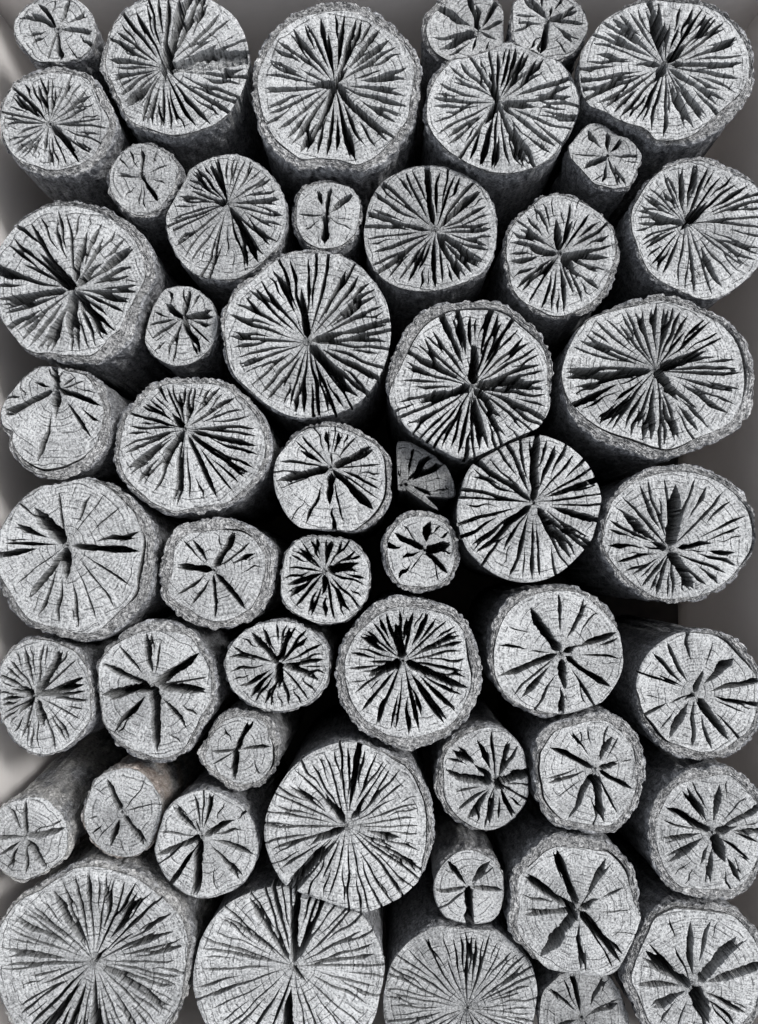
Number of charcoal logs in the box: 51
